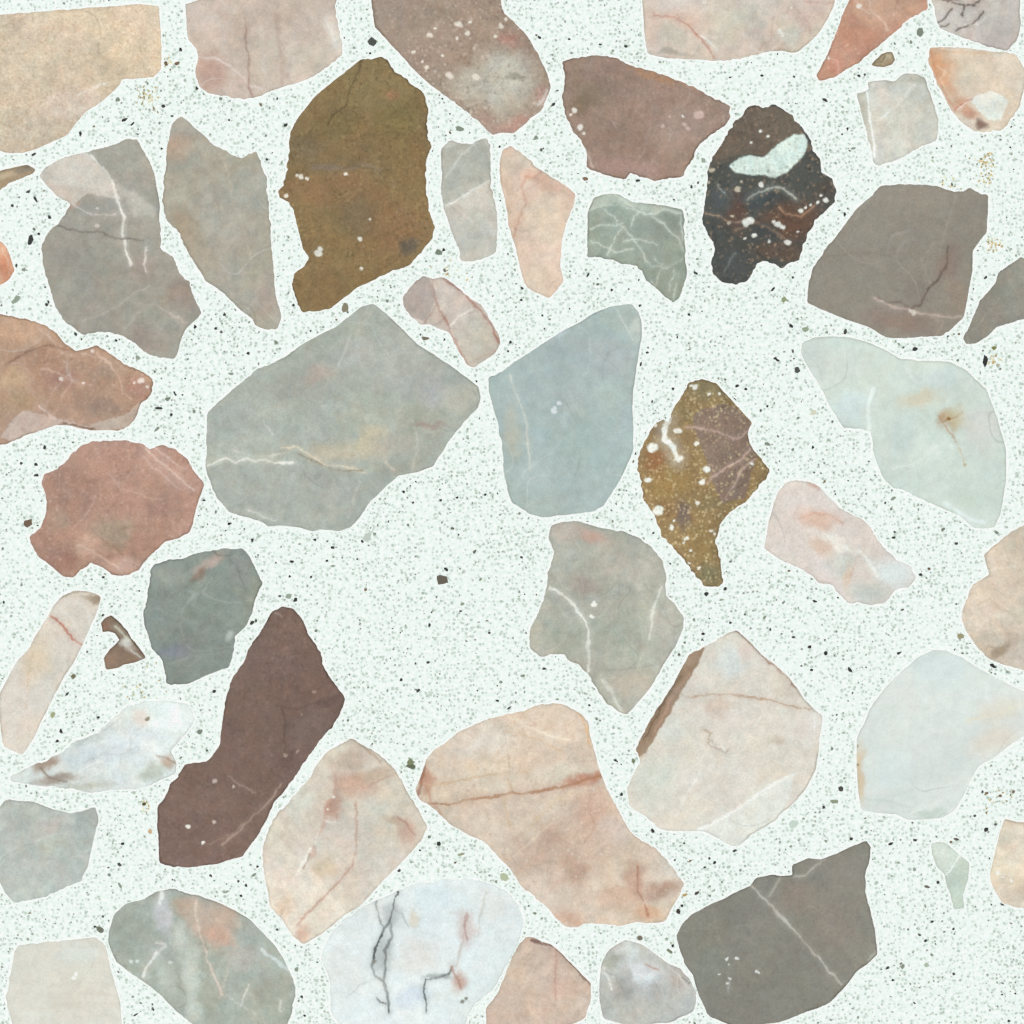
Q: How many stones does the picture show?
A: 49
